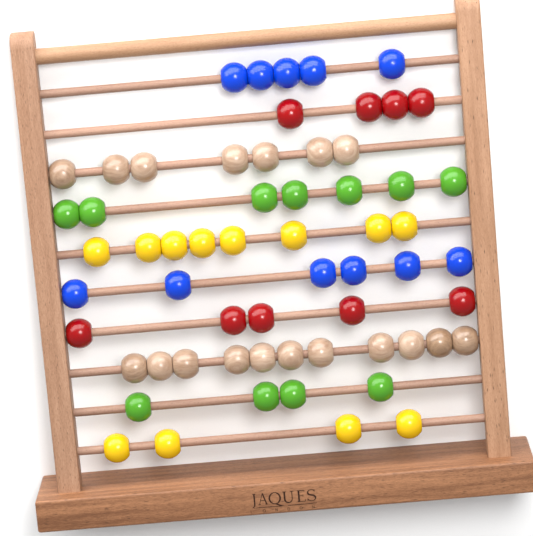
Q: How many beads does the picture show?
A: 61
